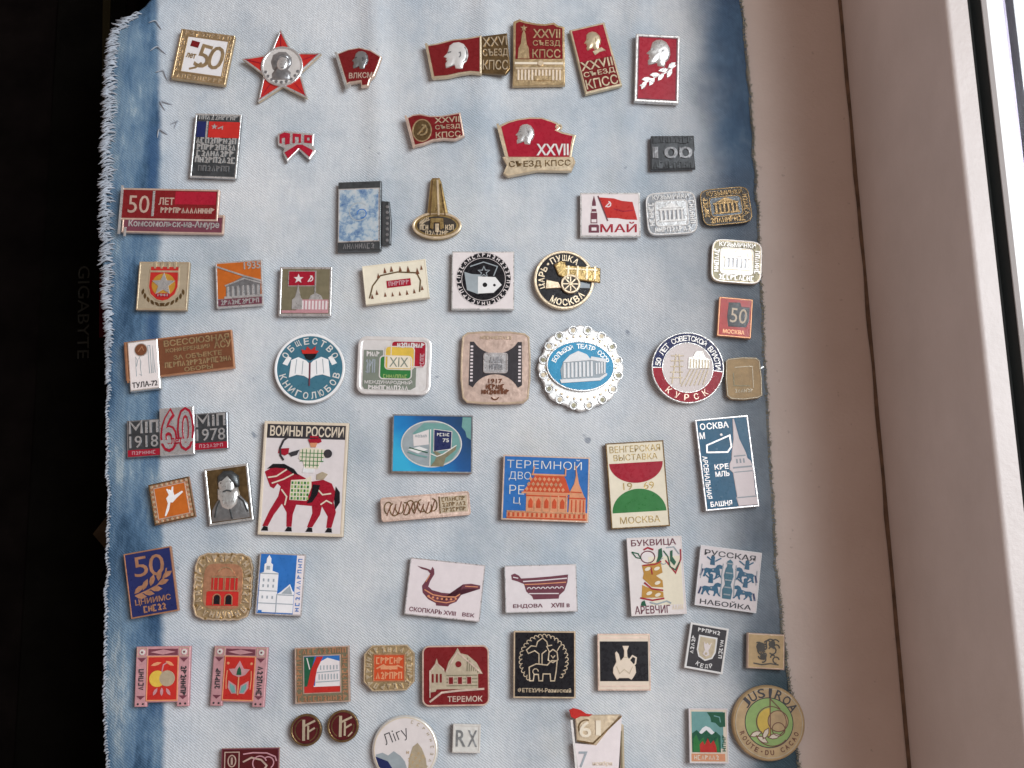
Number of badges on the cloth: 66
